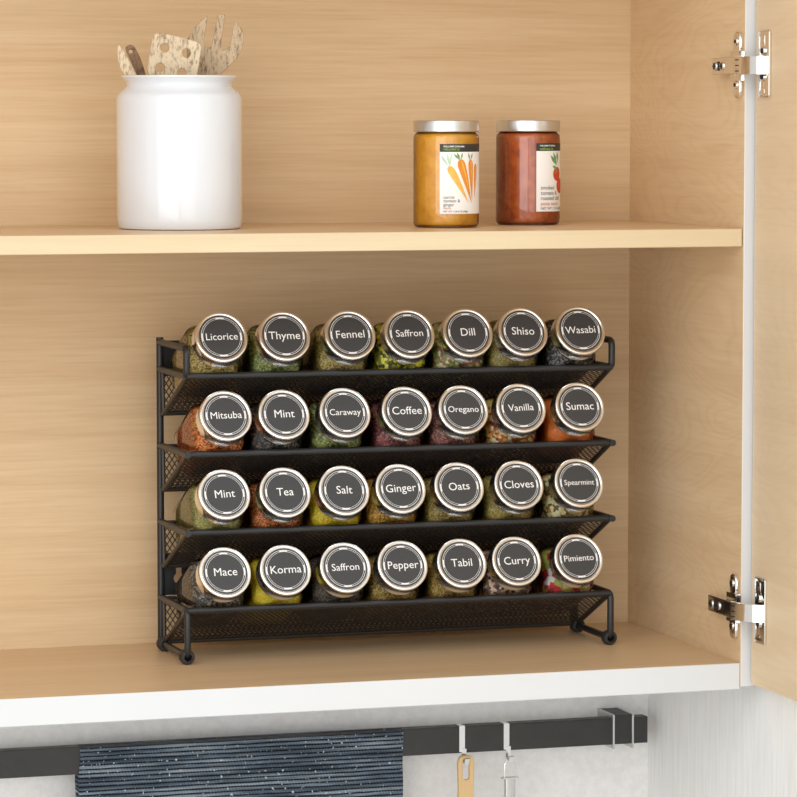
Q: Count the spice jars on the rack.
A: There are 28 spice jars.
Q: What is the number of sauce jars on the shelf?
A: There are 2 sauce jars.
